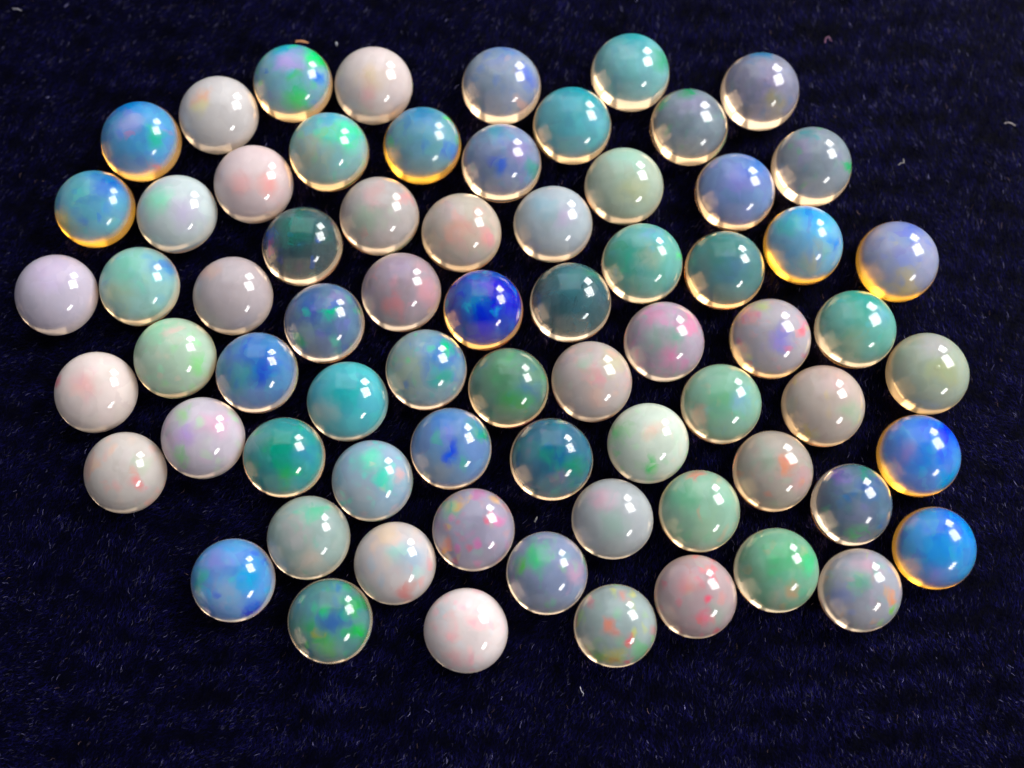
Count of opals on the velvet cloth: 70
